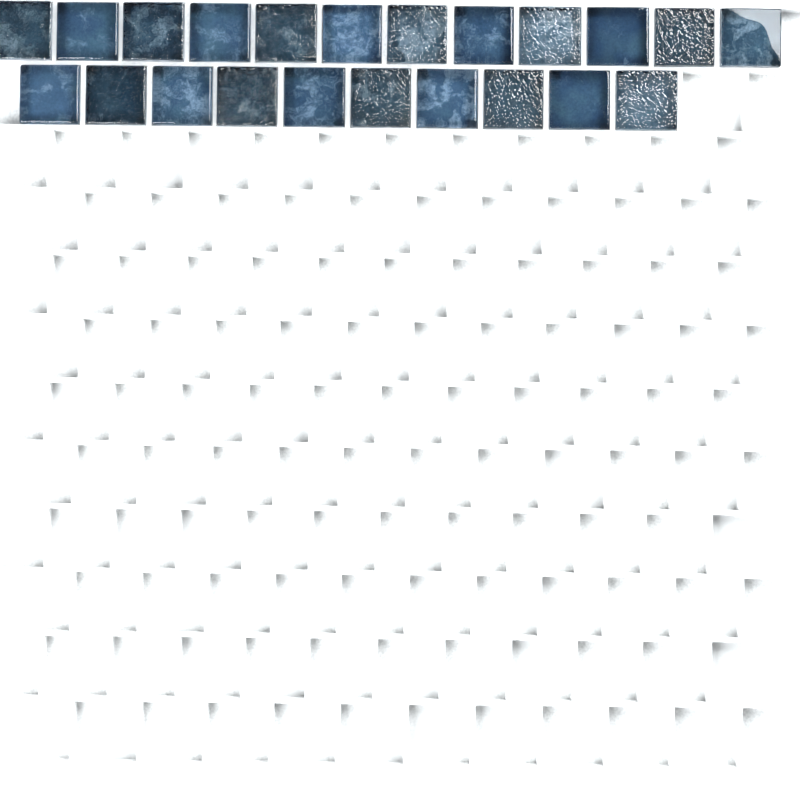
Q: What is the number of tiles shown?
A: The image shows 22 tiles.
